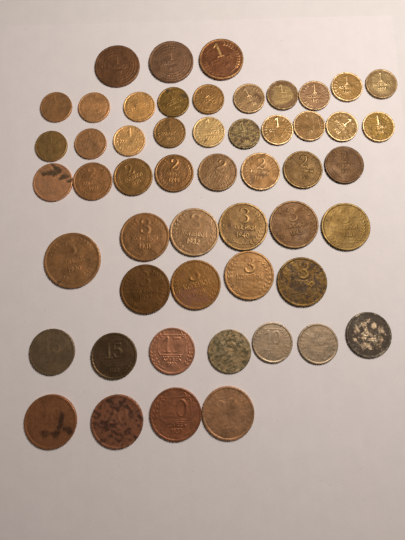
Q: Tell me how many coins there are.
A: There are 52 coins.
